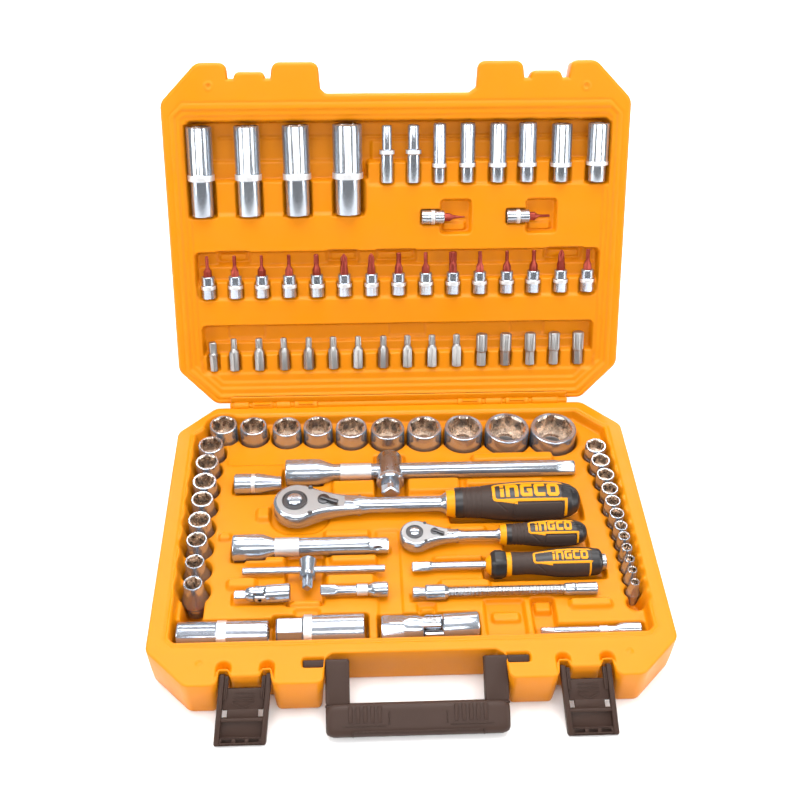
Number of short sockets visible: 30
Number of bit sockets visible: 17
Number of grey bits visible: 16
